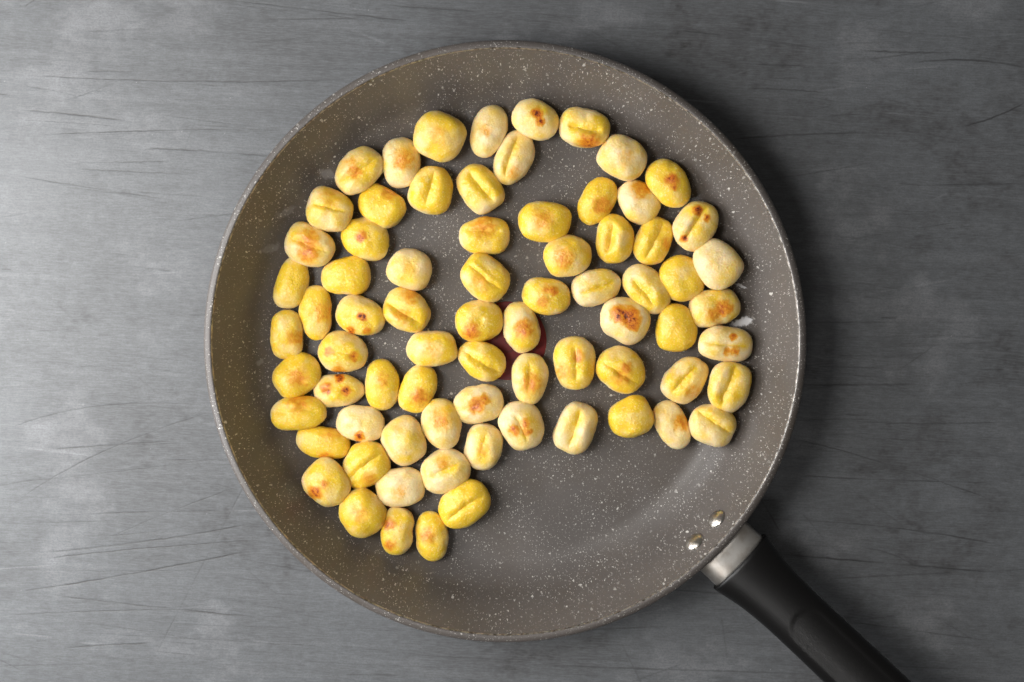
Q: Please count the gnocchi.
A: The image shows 74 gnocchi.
